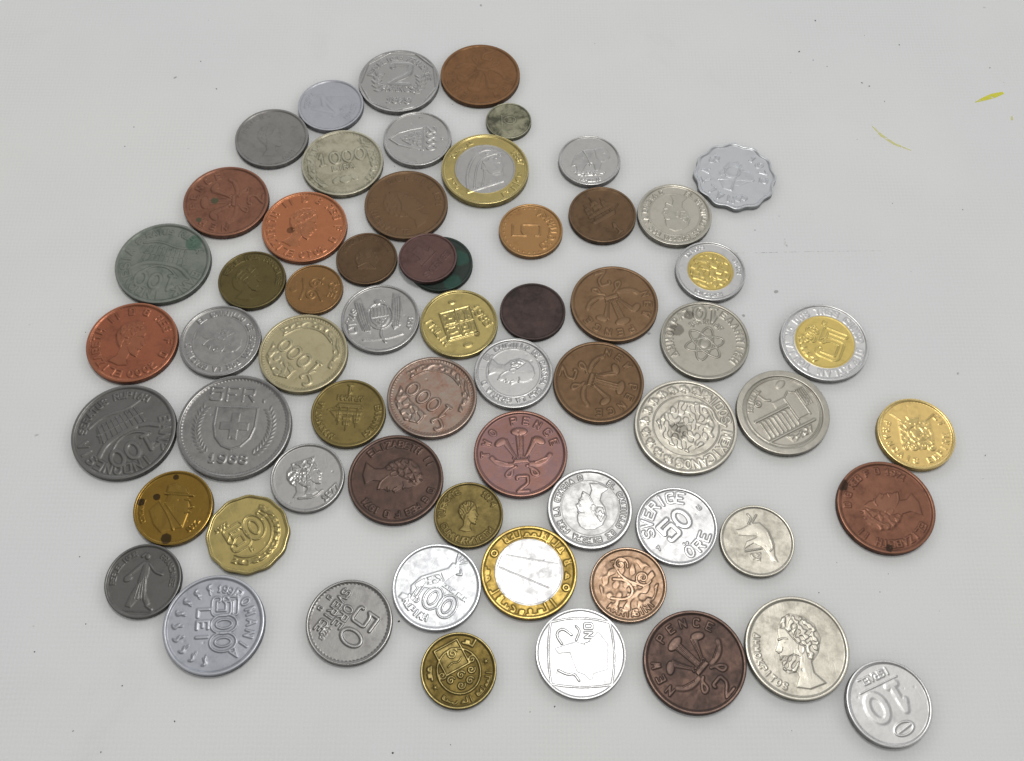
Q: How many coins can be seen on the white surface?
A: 62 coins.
